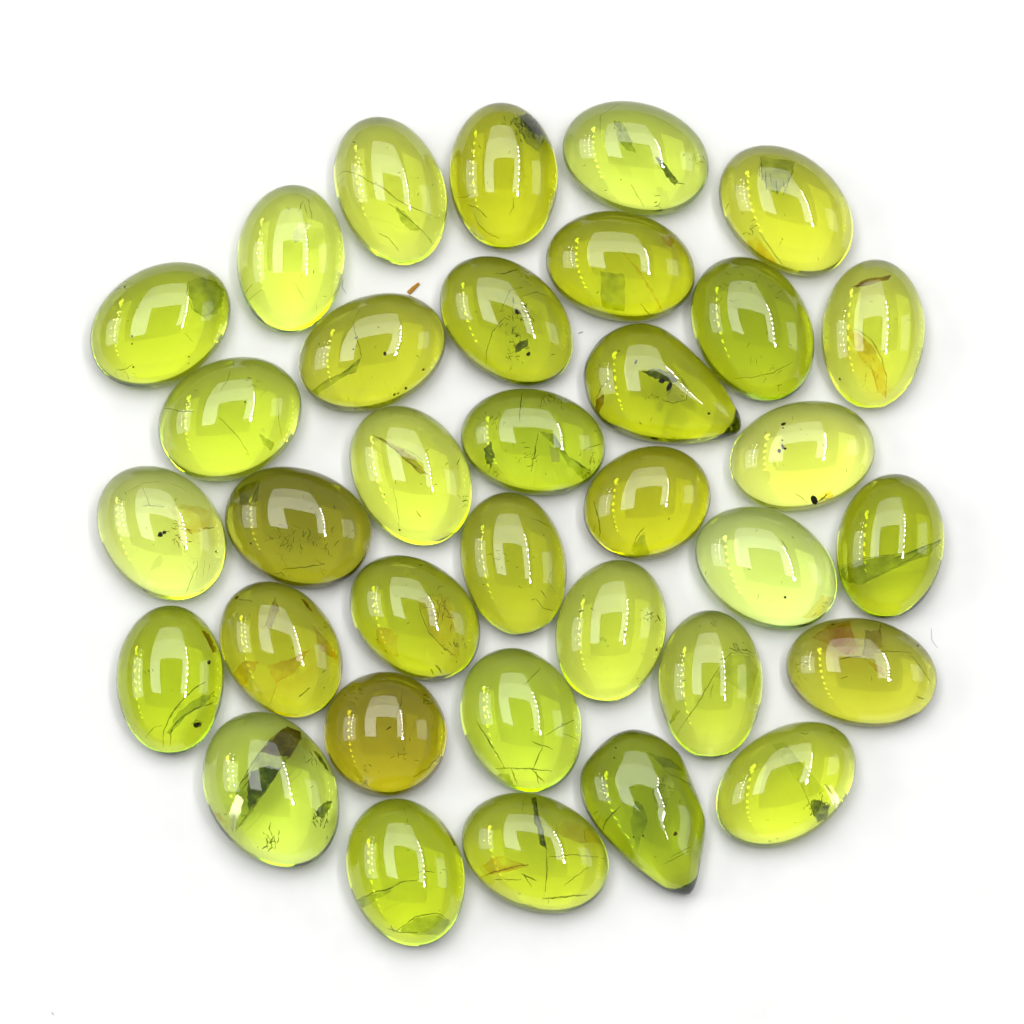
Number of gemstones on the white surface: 35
